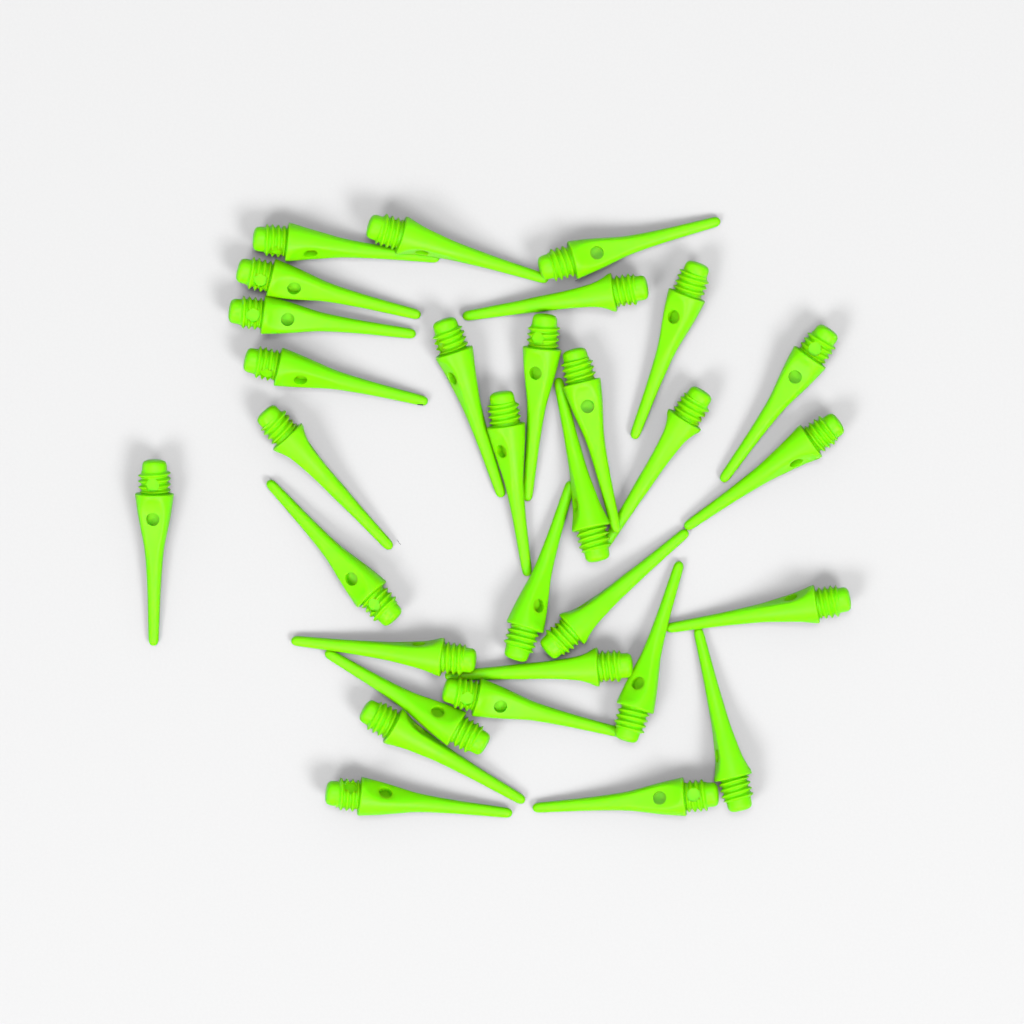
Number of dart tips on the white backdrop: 31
